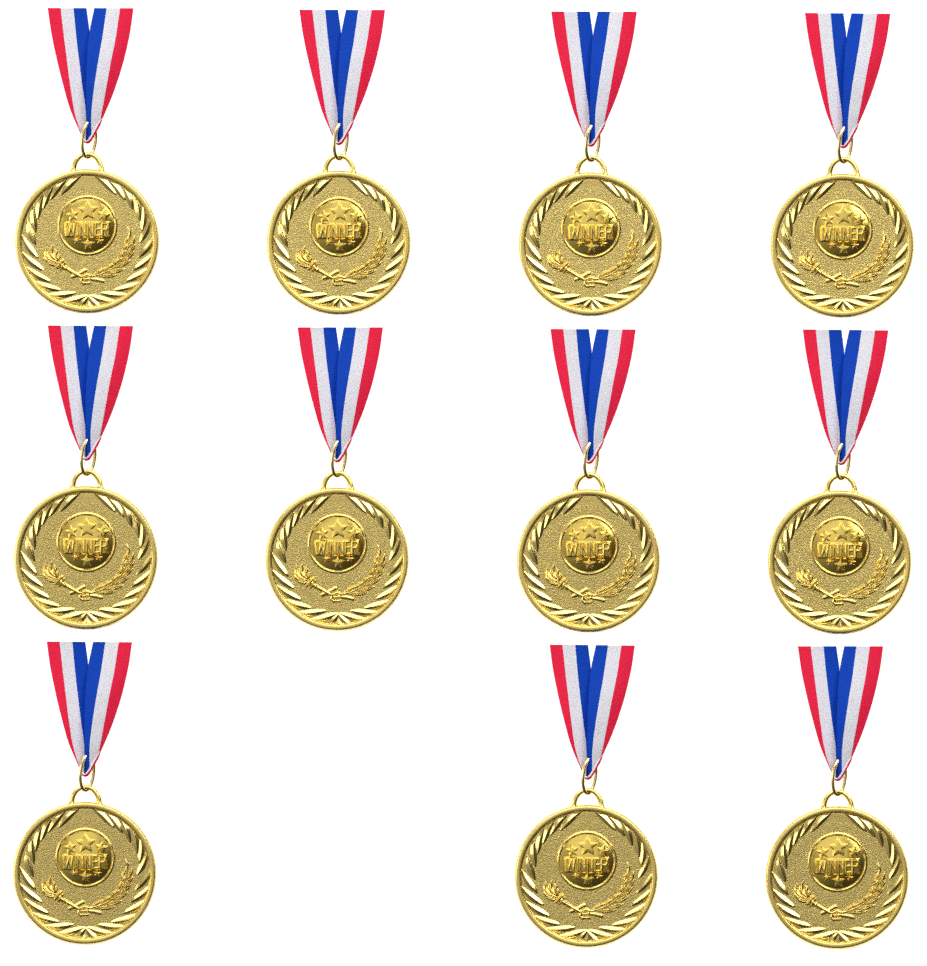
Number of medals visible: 11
